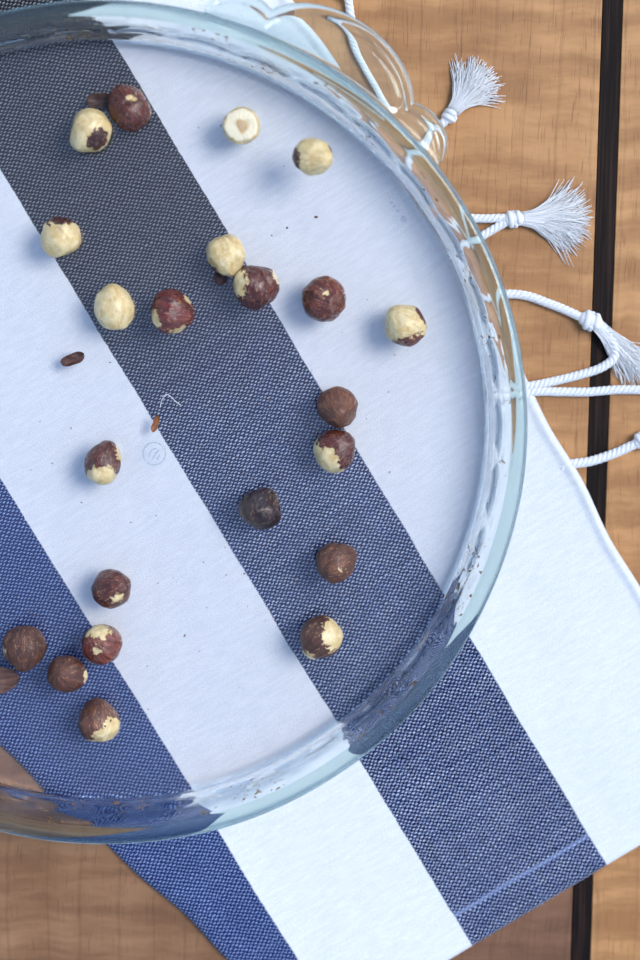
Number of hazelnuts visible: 22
